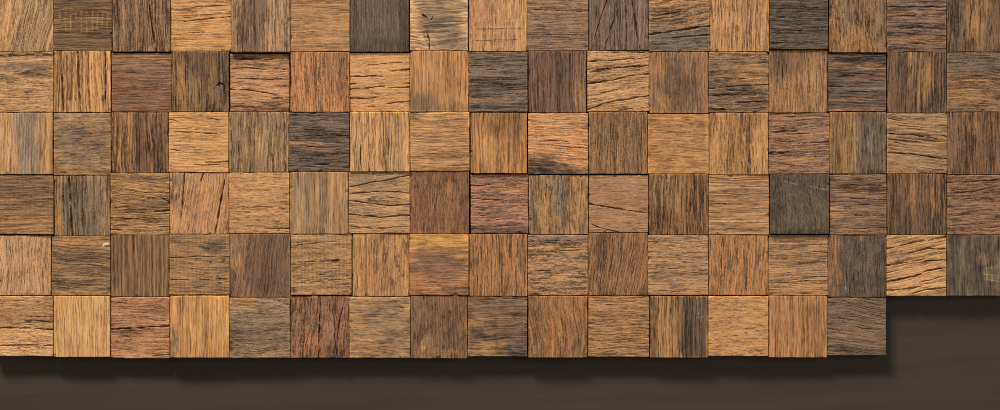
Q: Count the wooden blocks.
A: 100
